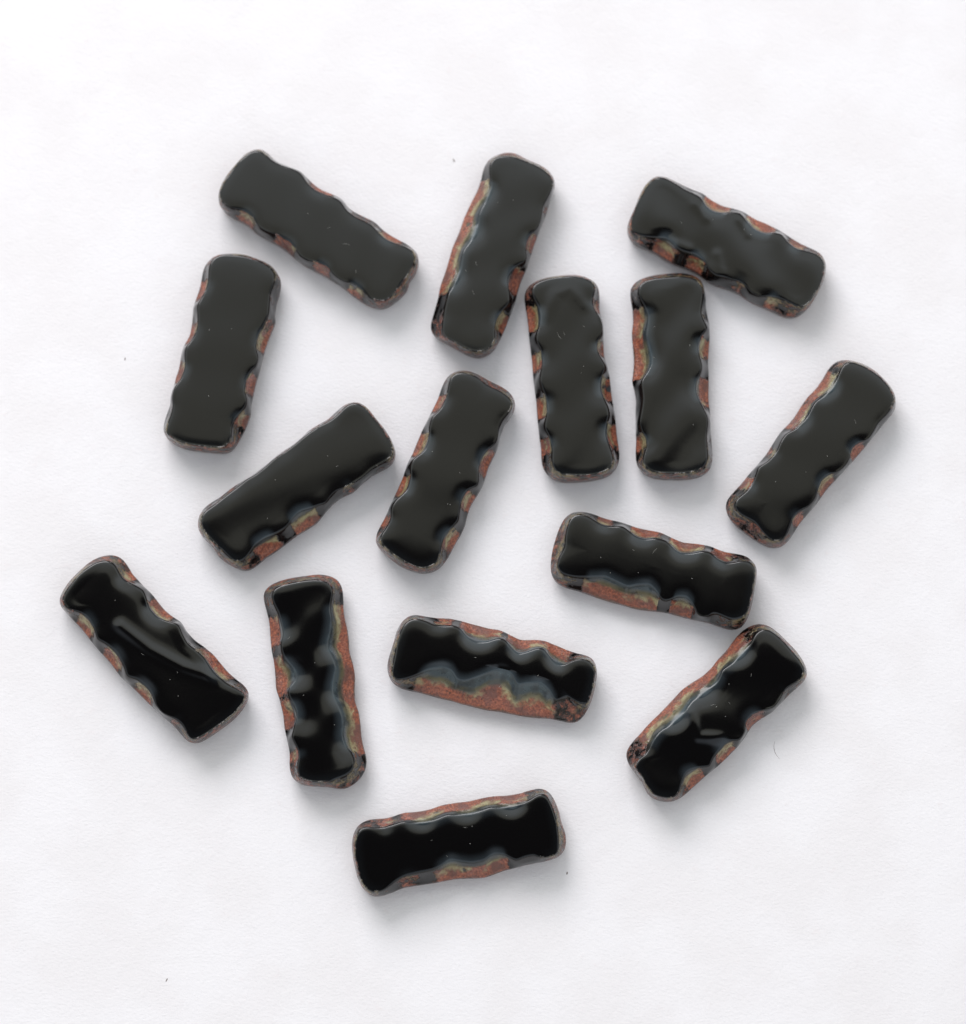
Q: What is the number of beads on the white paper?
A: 15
